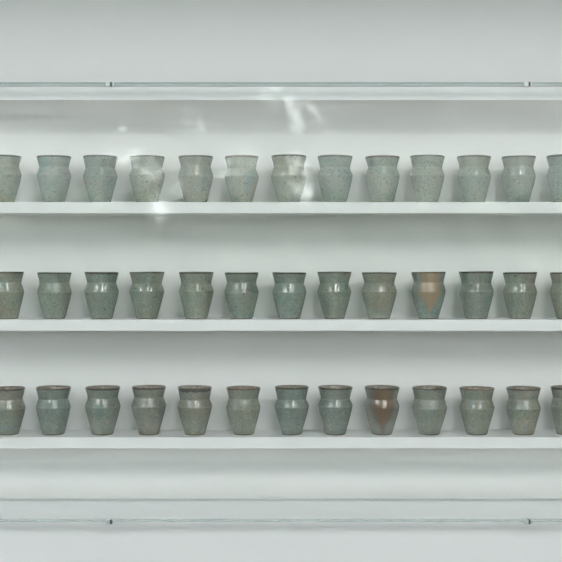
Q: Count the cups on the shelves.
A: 39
